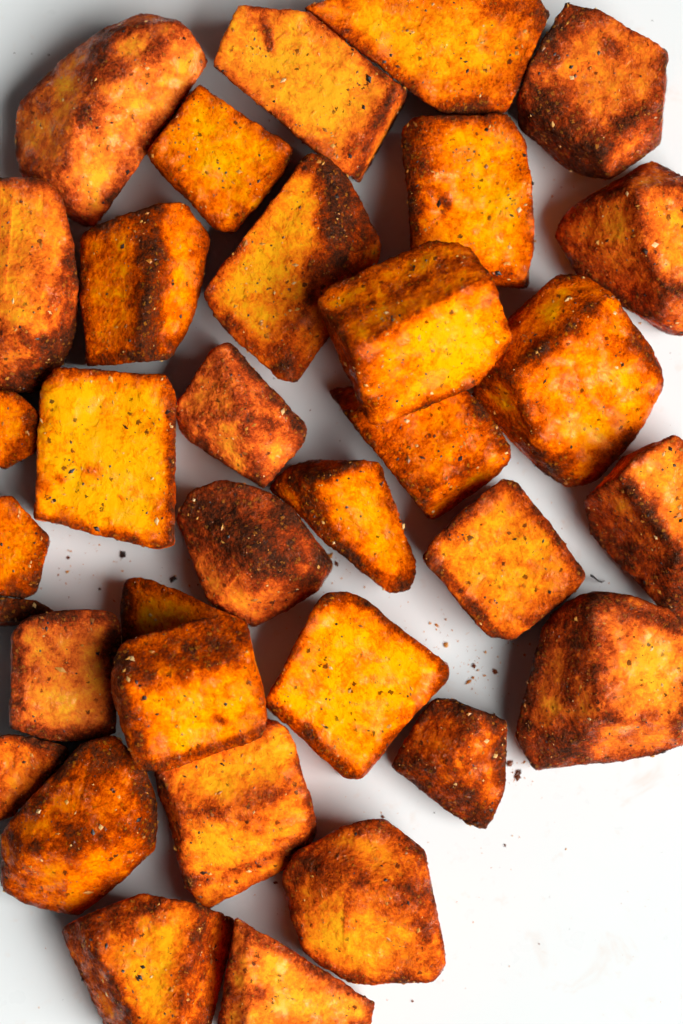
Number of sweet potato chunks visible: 34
